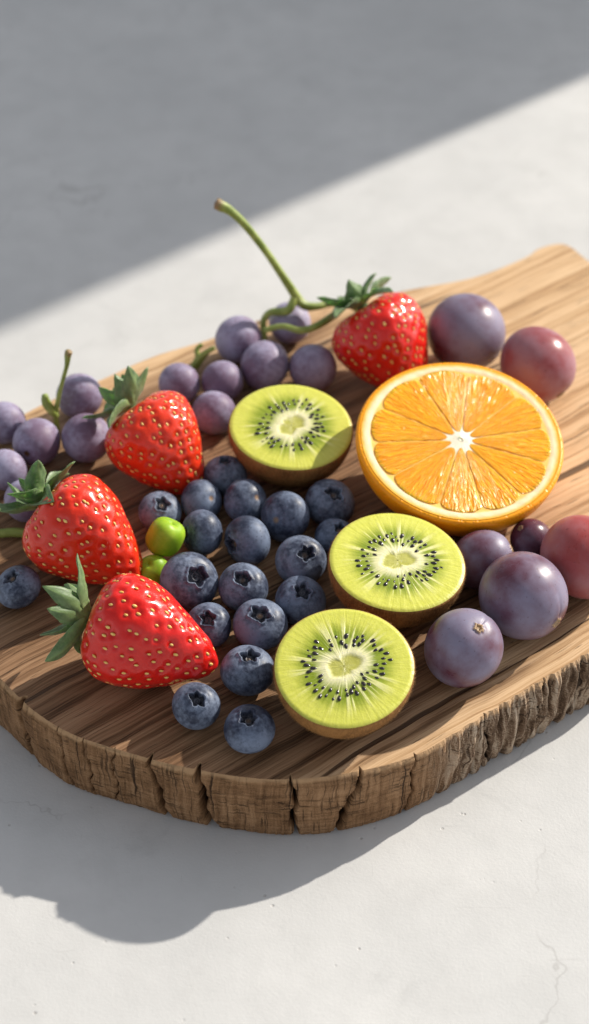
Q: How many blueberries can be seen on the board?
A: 19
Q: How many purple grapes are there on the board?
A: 13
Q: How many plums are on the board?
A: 7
